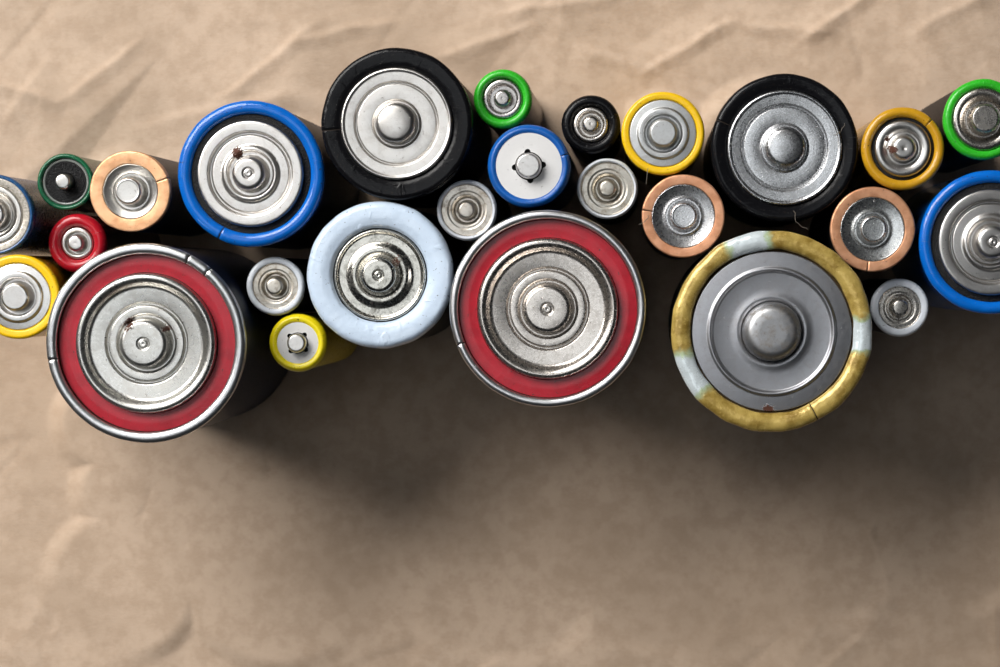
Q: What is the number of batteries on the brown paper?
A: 26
